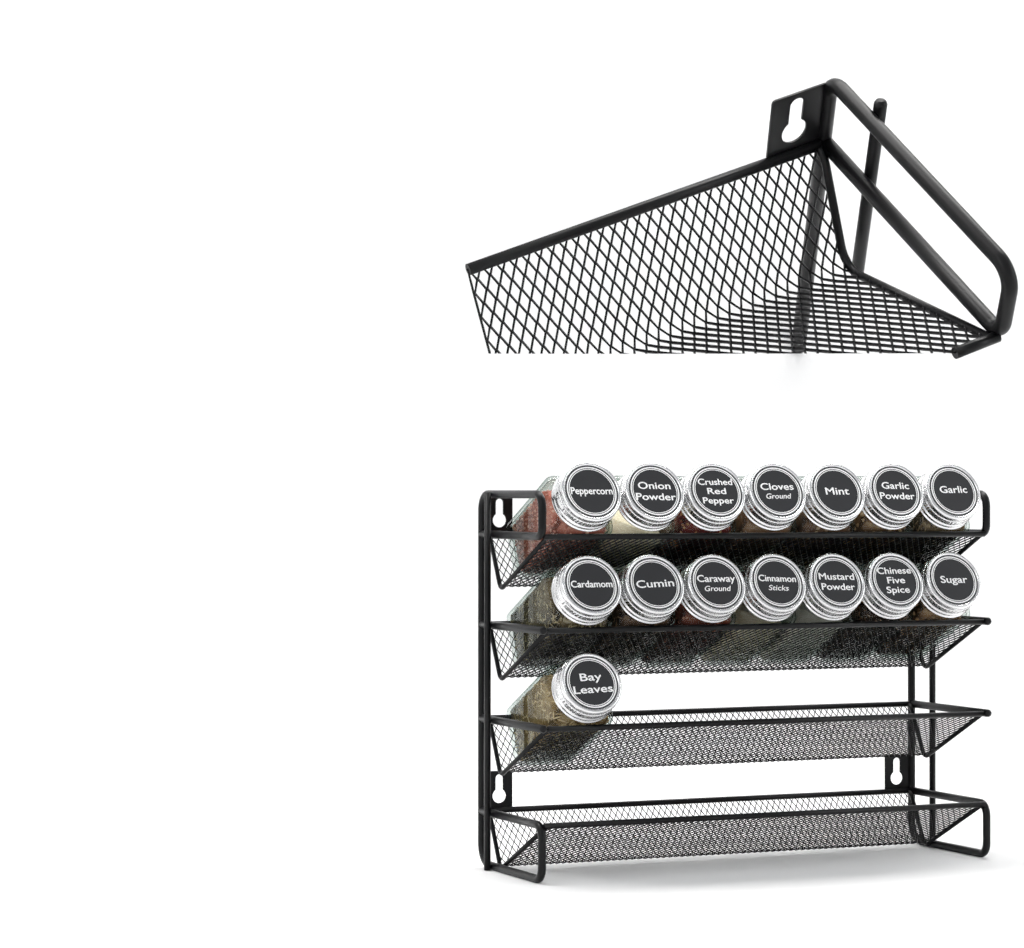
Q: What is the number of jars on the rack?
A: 15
